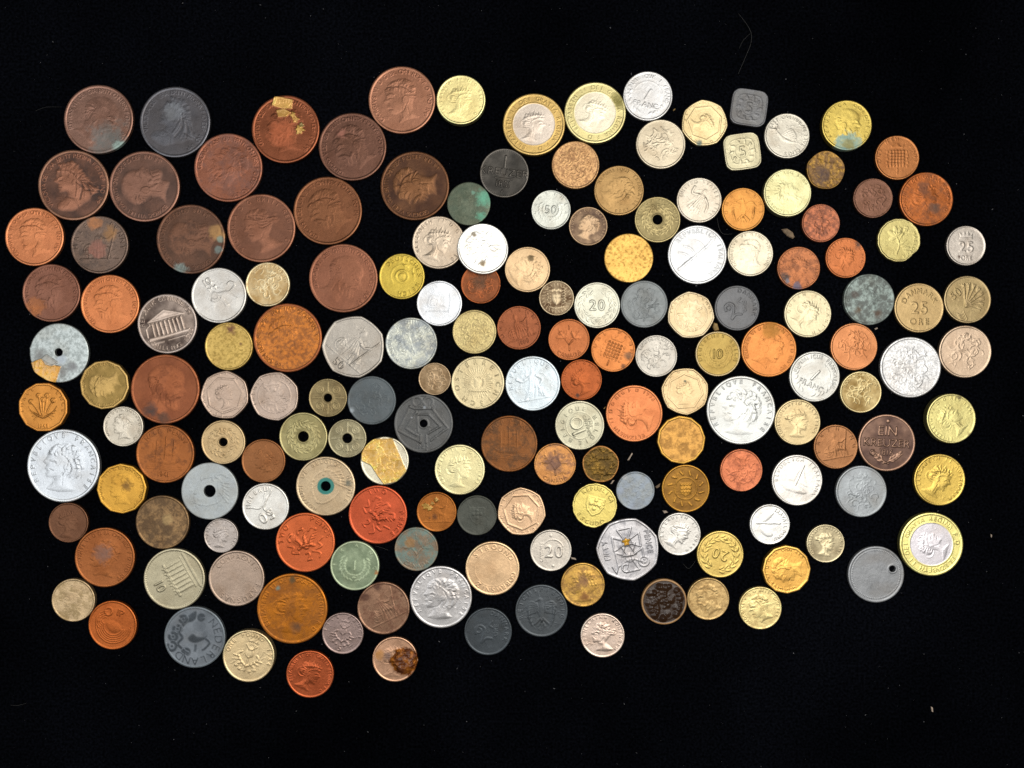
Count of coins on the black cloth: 168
